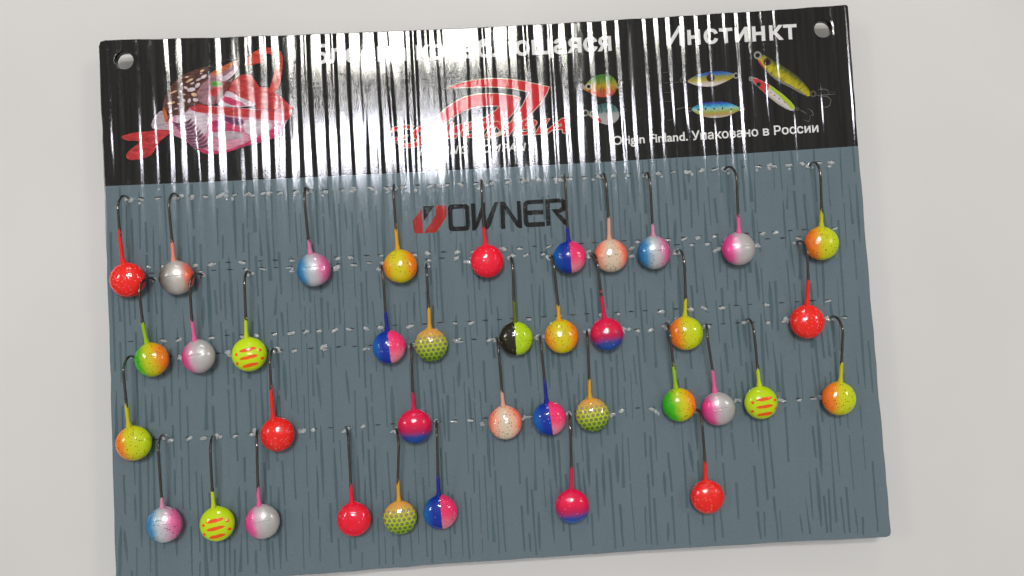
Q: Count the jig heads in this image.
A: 38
